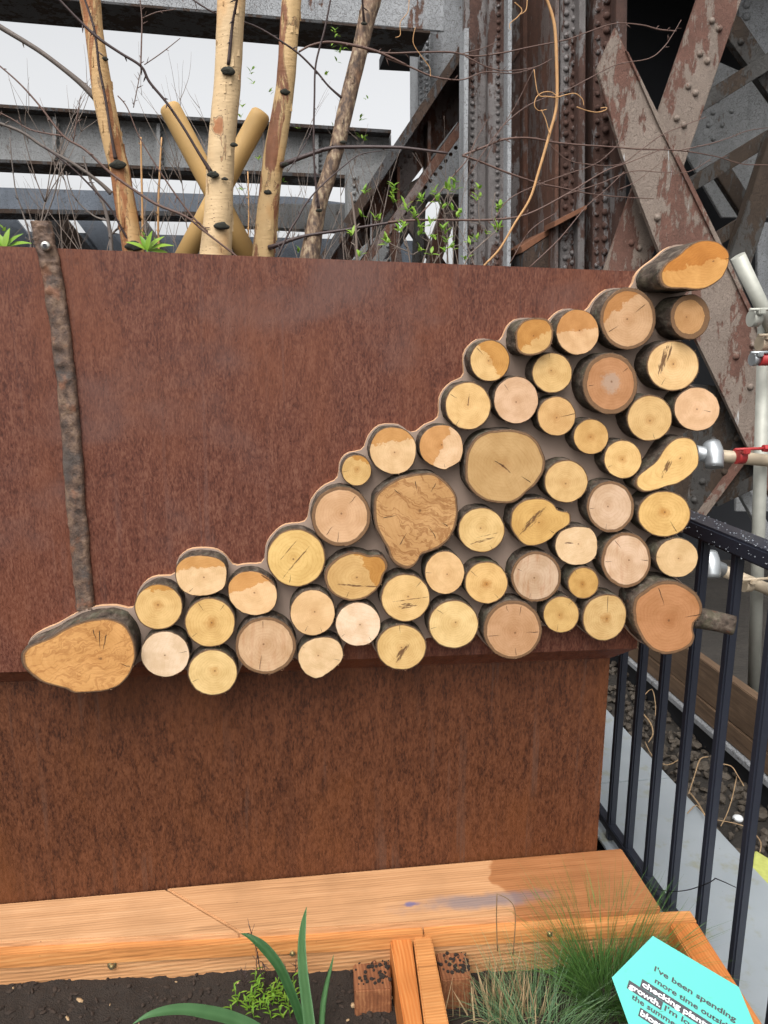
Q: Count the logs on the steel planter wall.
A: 55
